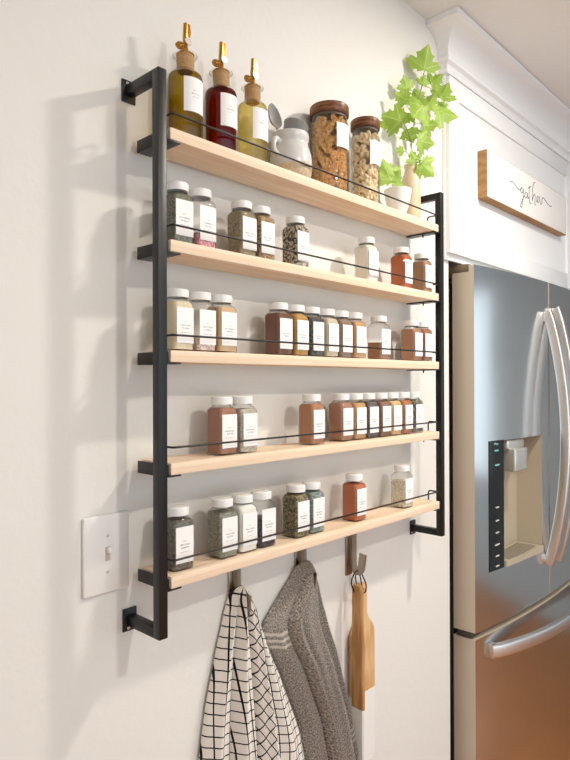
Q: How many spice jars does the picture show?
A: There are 38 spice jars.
